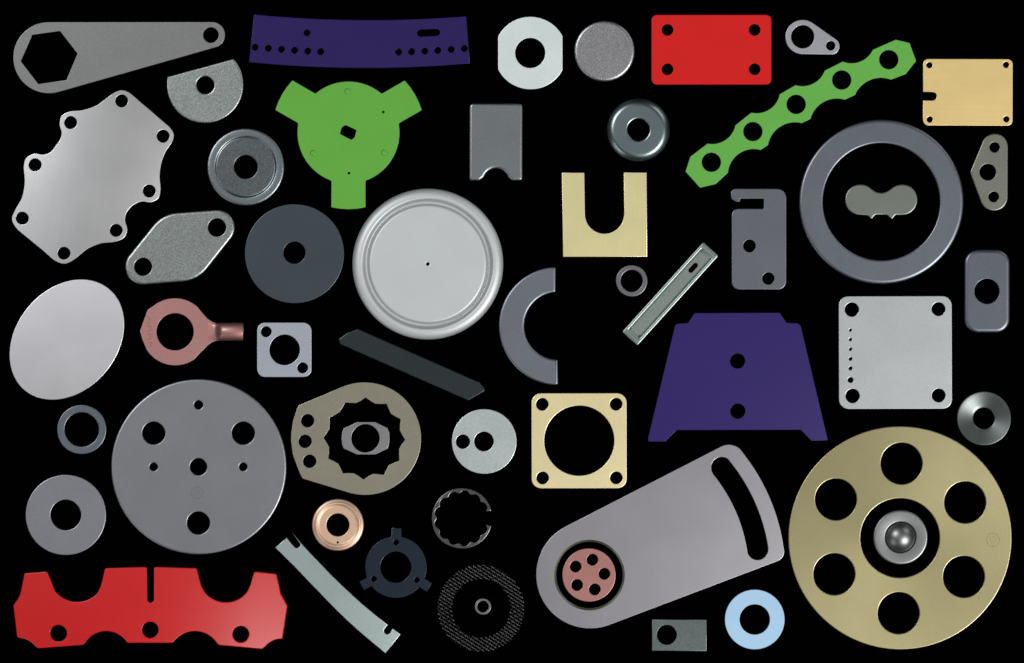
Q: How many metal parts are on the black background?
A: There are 53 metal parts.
